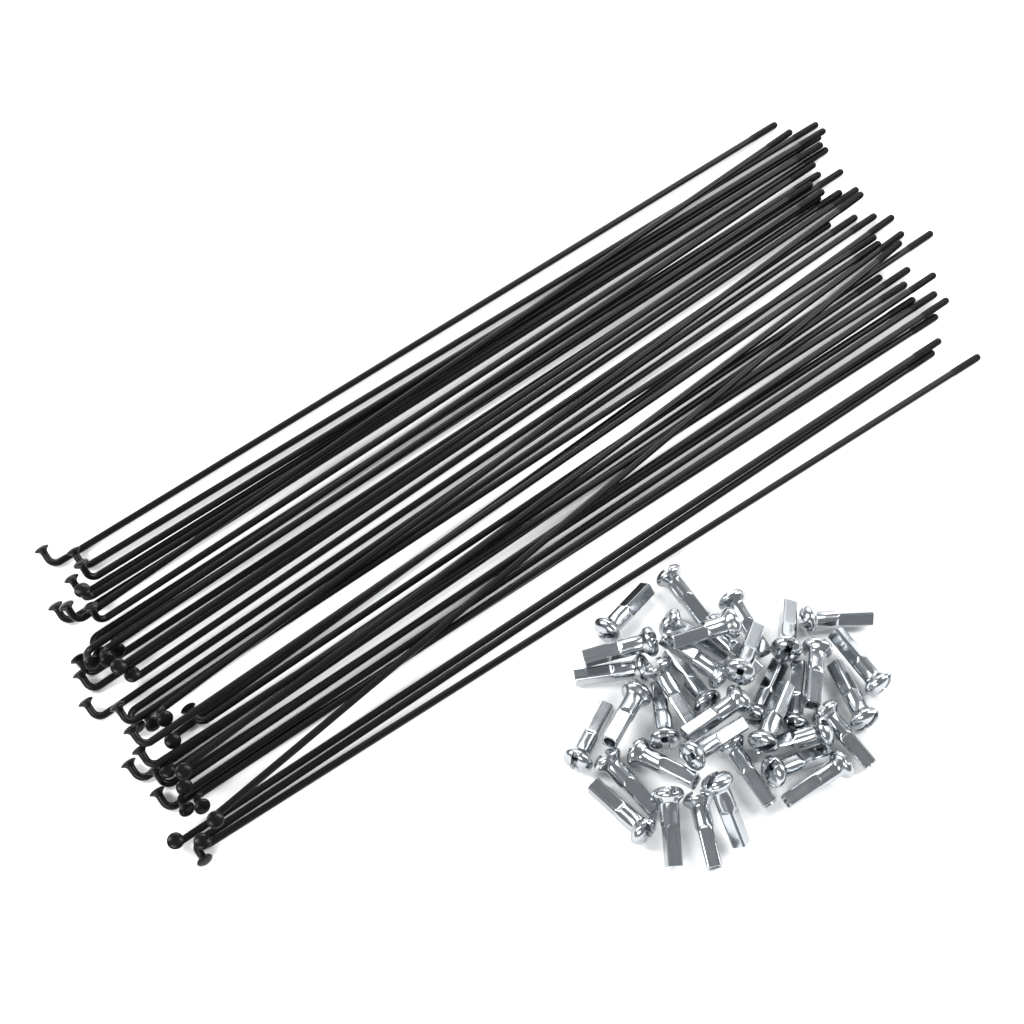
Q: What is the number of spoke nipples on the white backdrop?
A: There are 36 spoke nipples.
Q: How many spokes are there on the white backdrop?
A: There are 37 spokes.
